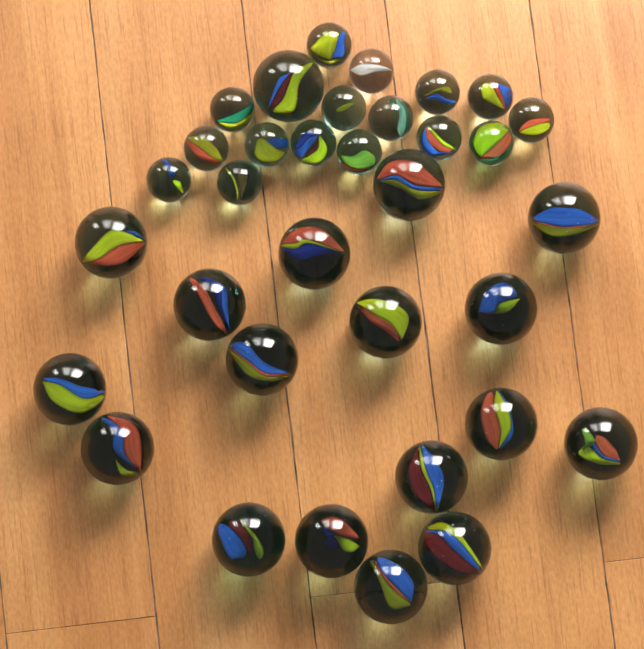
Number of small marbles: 16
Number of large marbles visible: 18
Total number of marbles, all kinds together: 34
